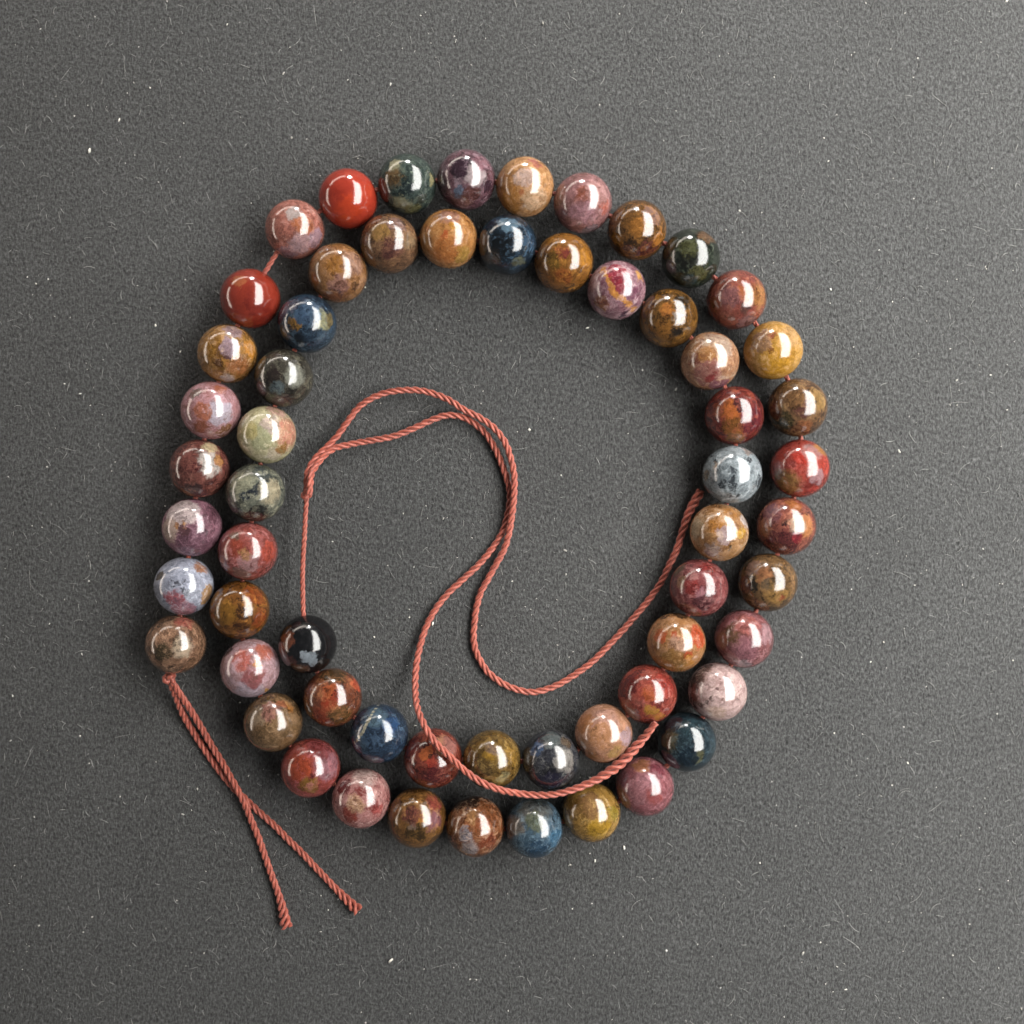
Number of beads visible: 60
